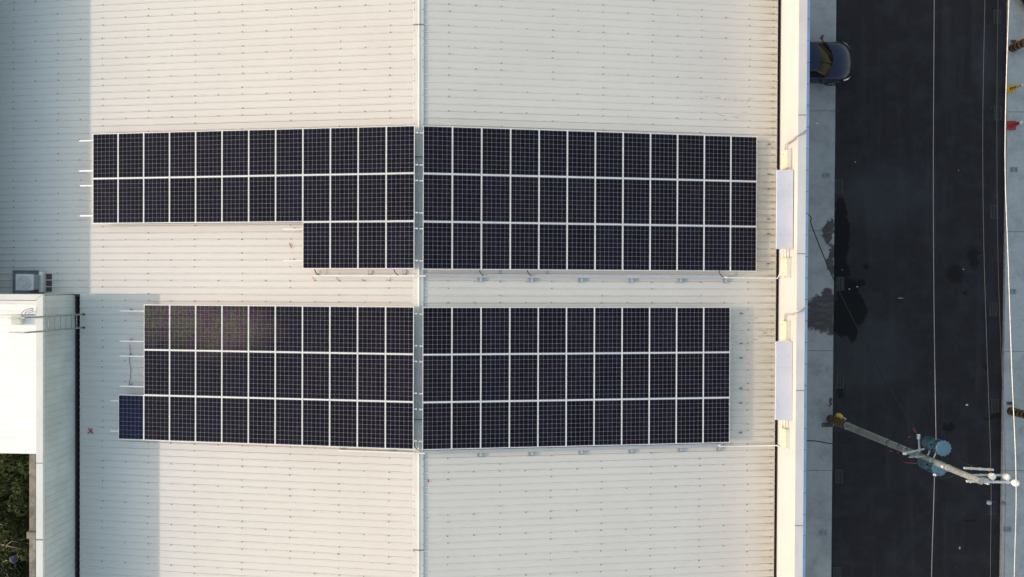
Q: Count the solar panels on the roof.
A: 128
